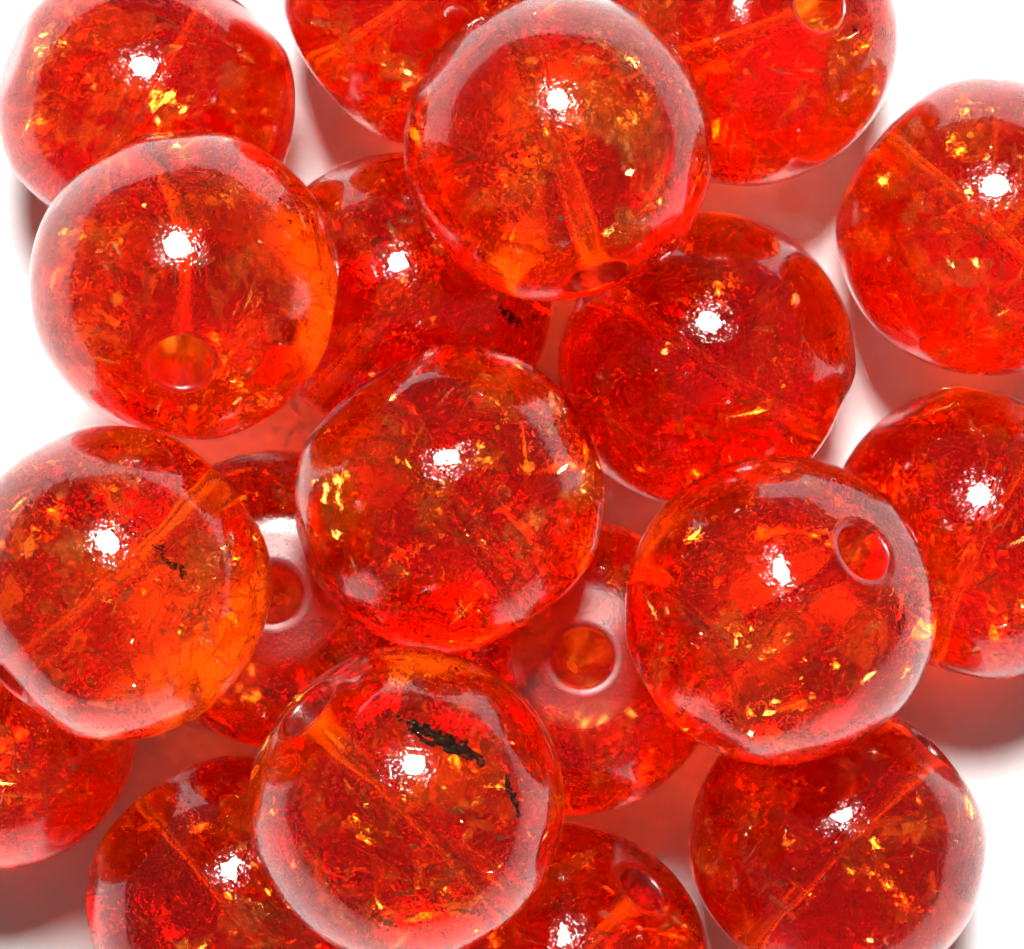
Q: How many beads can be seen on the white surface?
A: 19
